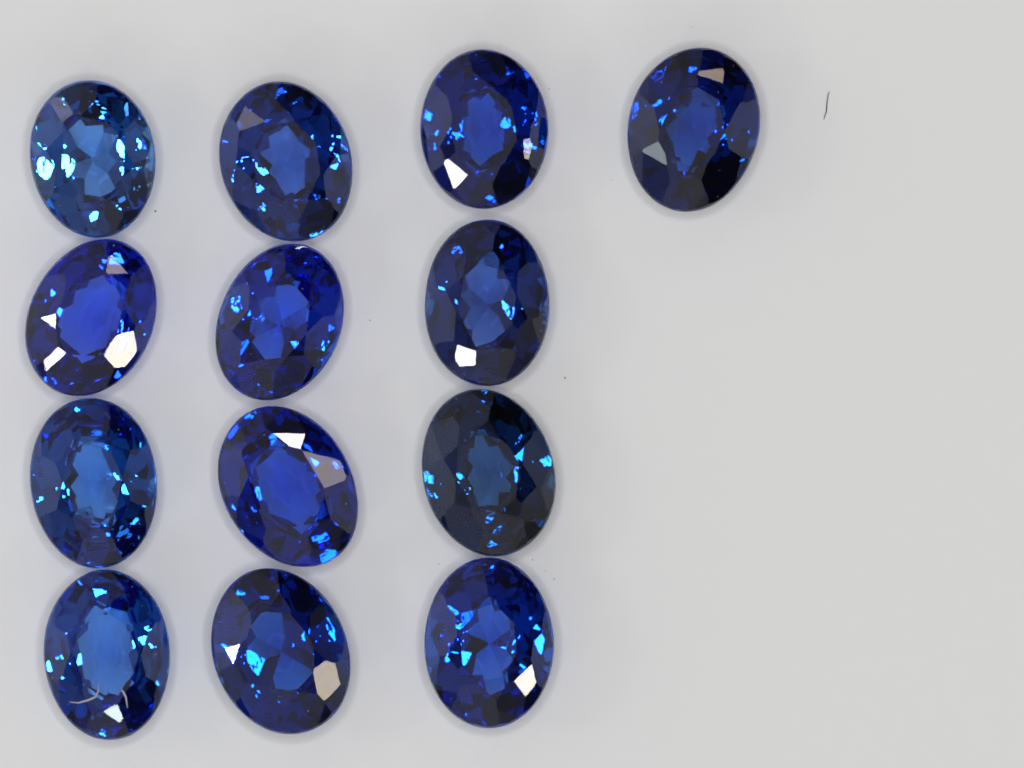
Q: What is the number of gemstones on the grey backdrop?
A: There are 13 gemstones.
